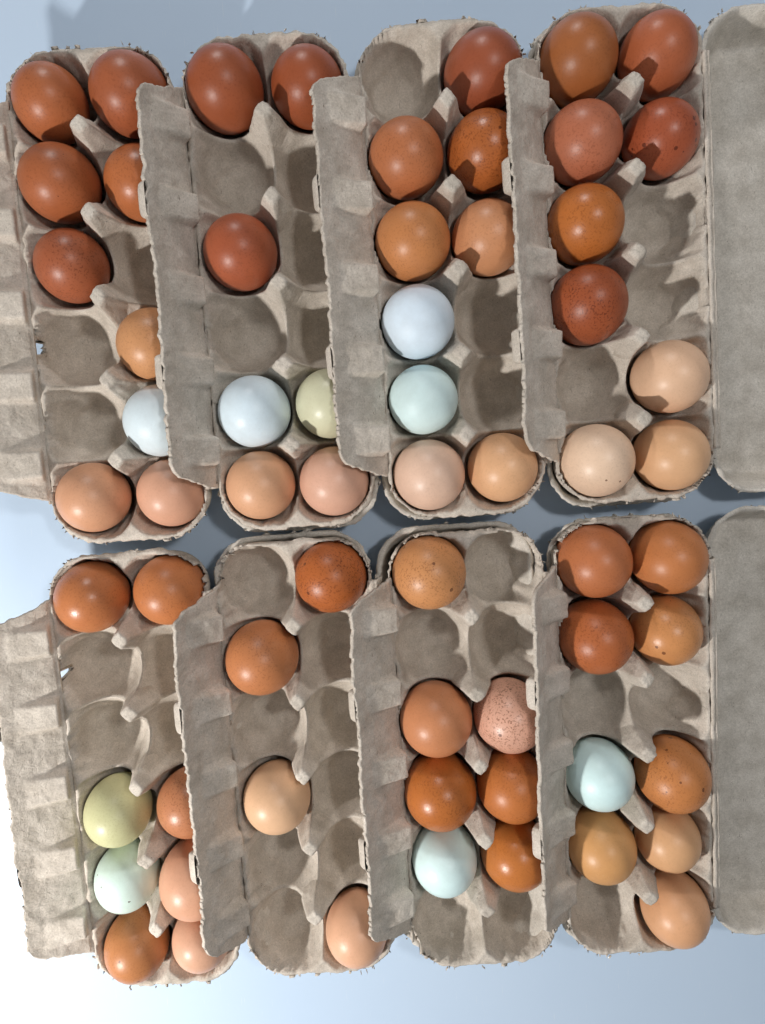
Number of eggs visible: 62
